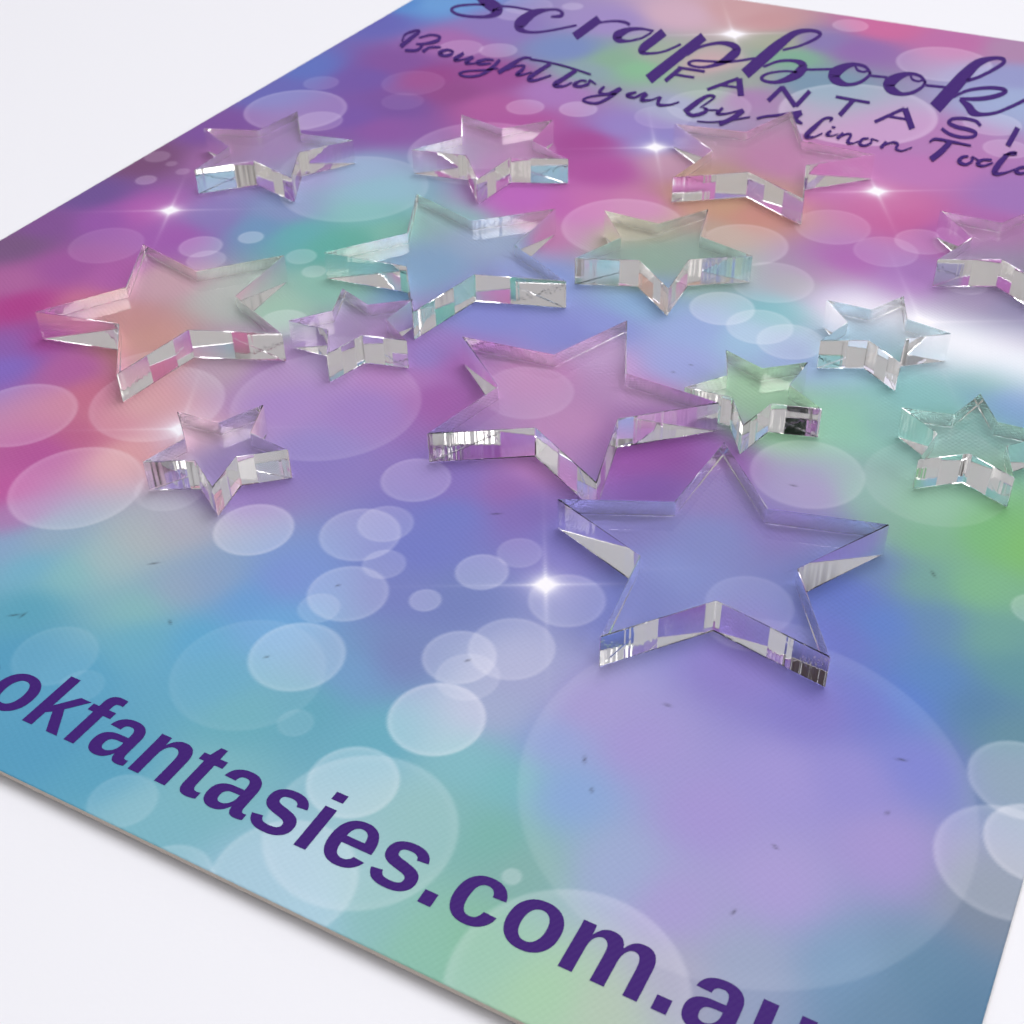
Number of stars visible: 14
